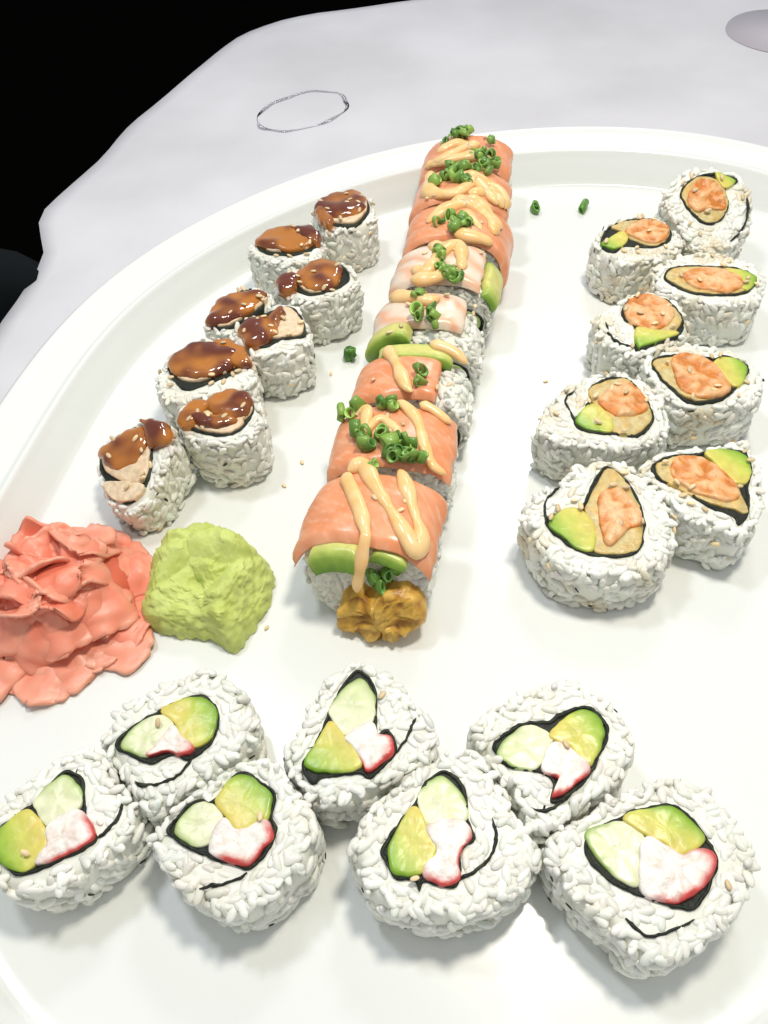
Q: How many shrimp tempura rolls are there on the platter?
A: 8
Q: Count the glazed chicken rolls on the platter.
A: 8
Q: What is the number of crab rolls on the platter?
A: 7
